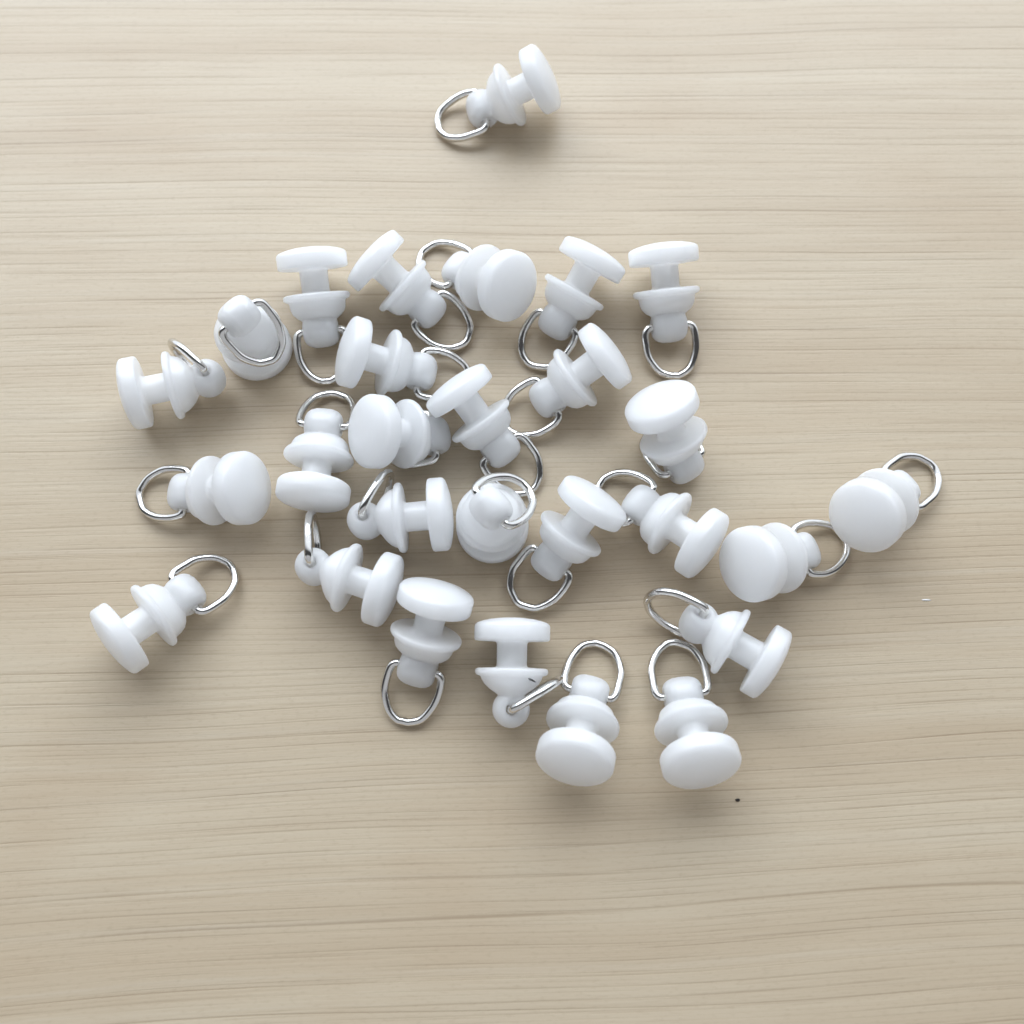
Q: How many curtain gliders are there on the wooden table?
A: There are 28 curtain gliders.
